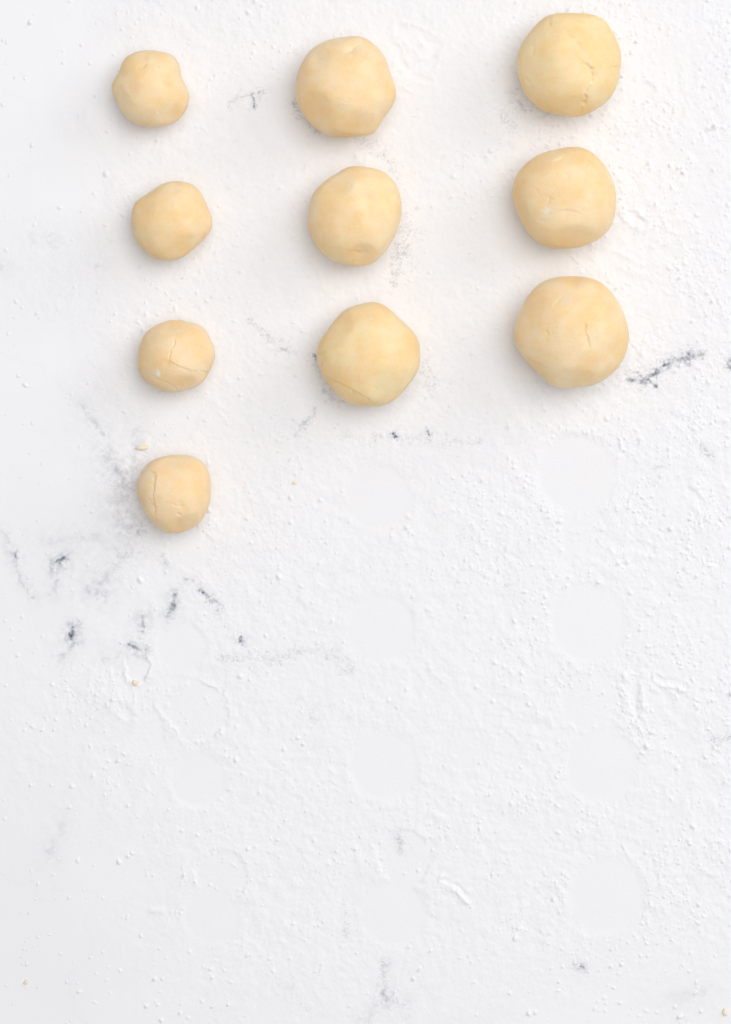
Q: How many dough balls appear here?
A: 10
